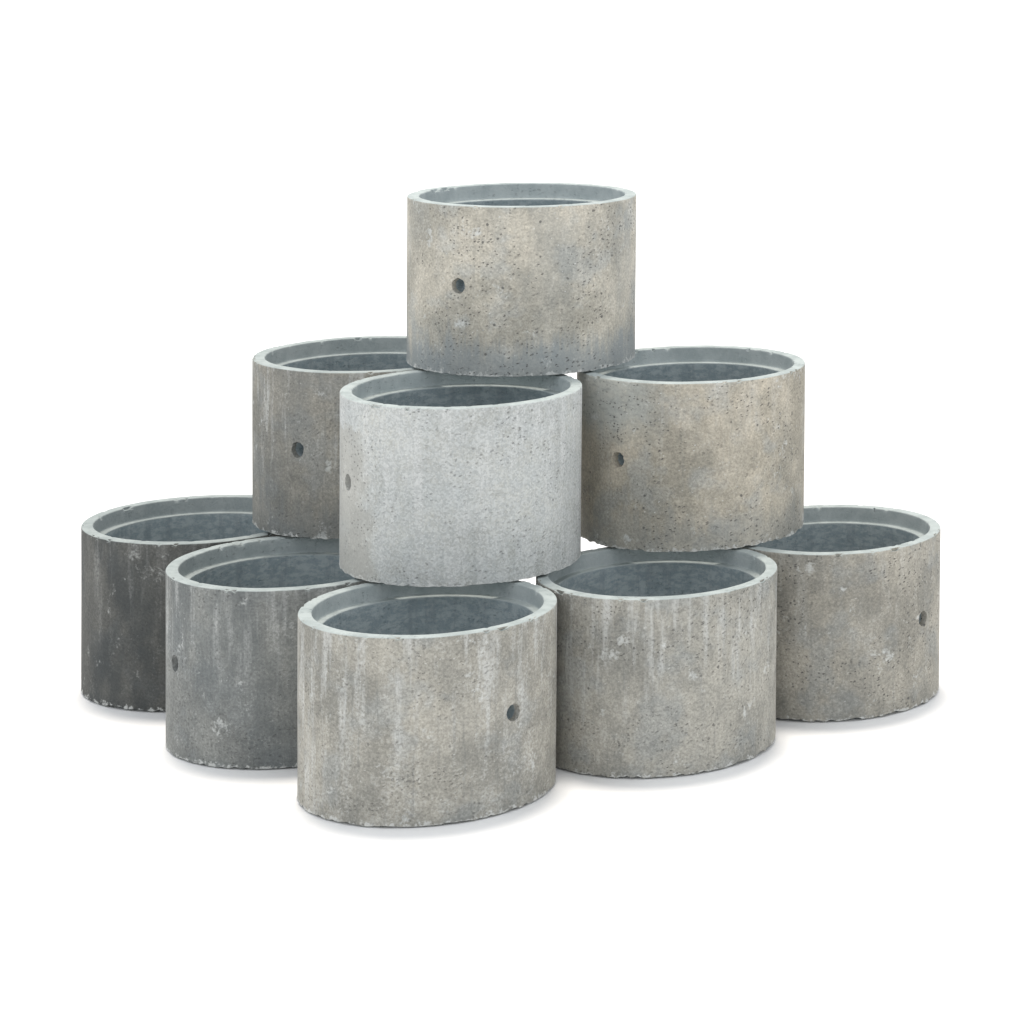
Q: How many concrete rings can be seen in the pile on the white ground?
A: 9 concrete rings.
